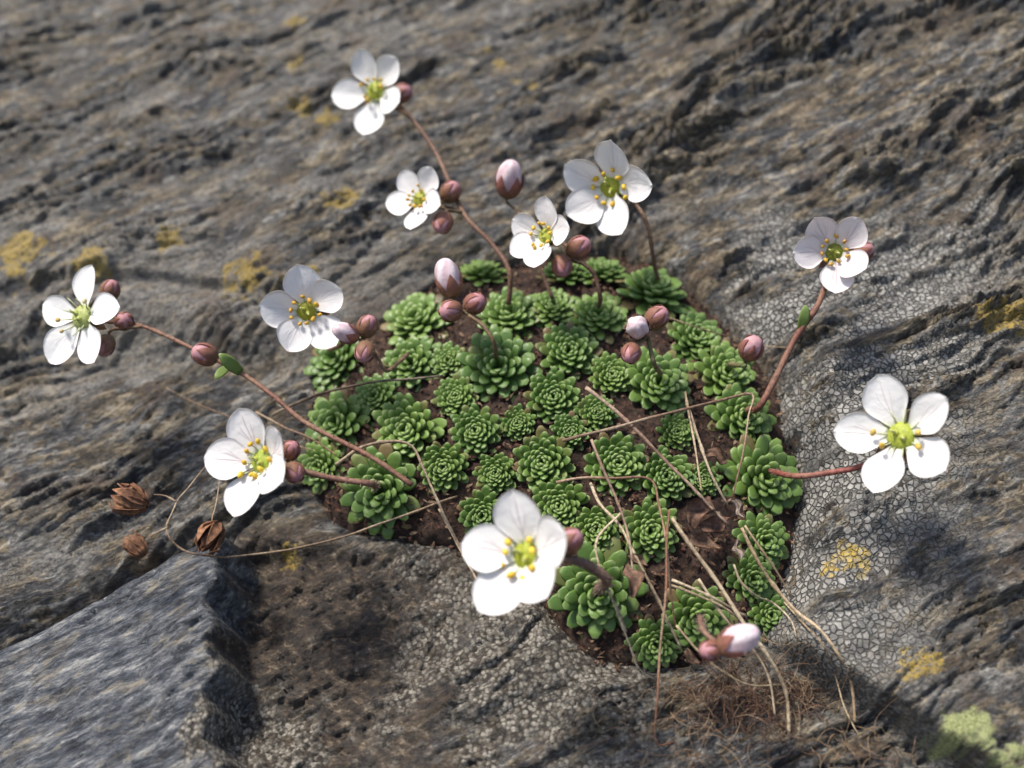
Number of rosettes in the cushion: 47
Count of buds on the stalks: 26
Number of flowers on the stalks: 10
